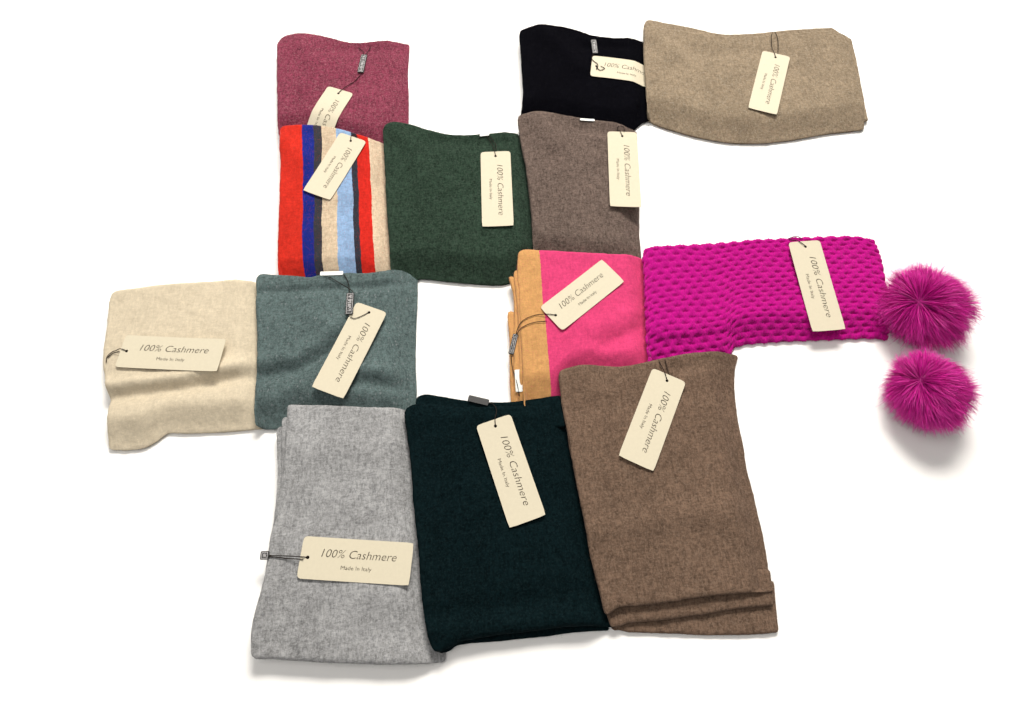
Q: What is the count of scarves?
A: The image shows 13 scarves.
